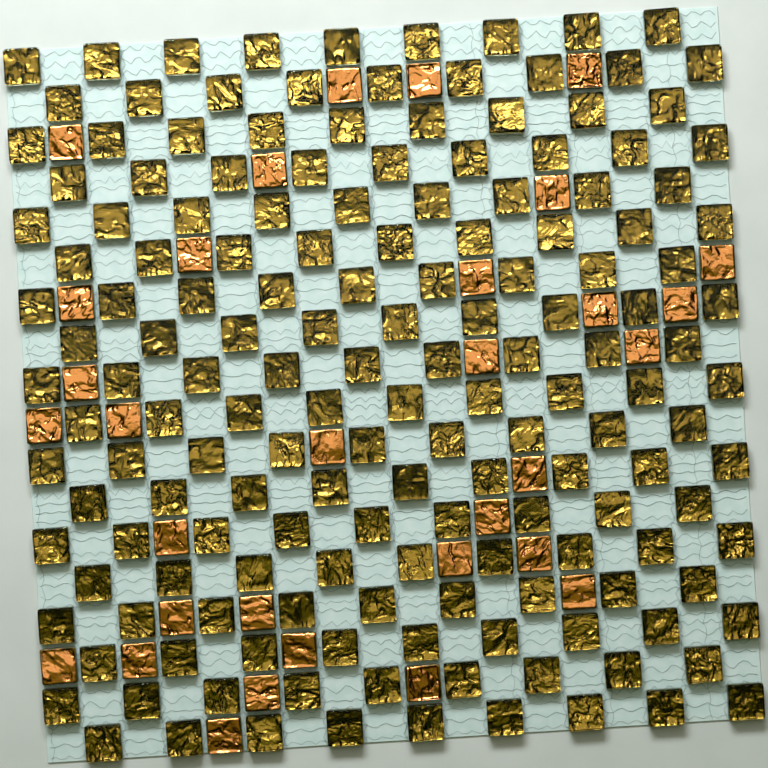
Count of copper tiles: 32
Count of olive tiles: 162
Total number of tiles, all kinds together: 194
